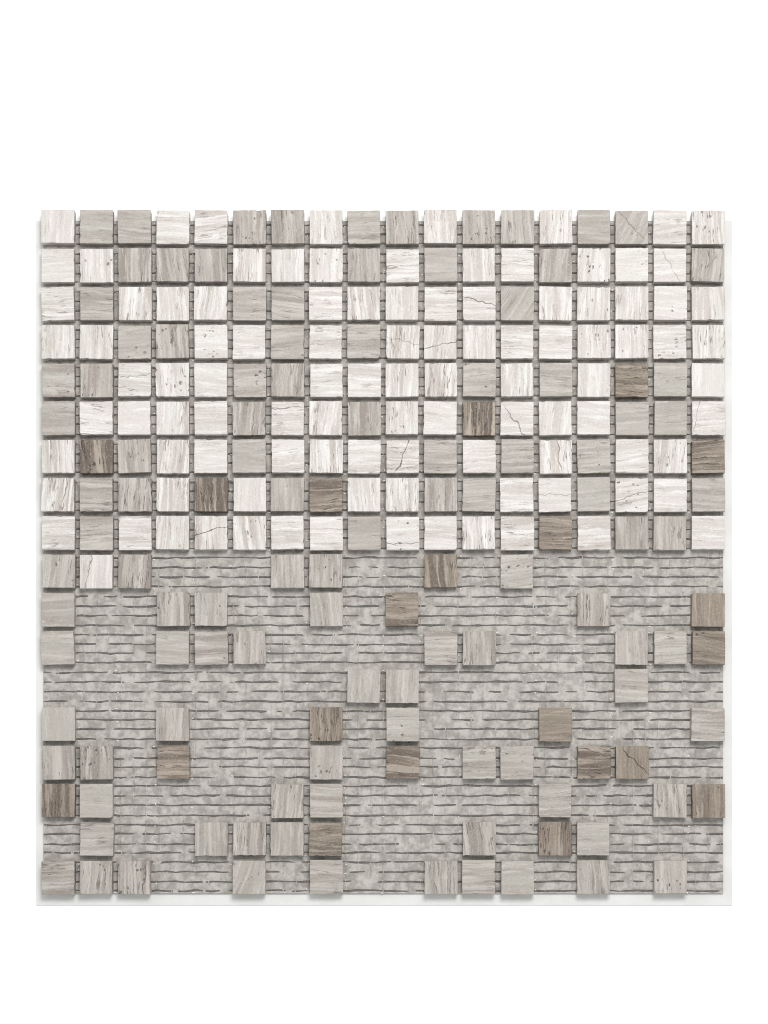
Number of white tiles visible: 103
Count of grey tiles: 104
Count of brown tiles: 21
